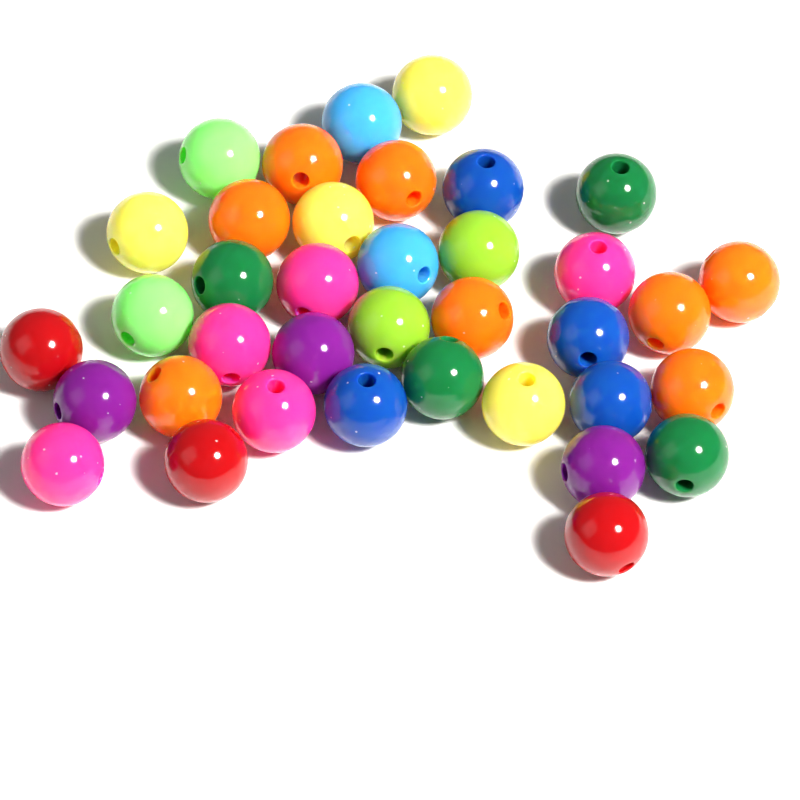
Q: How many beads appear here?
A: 37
